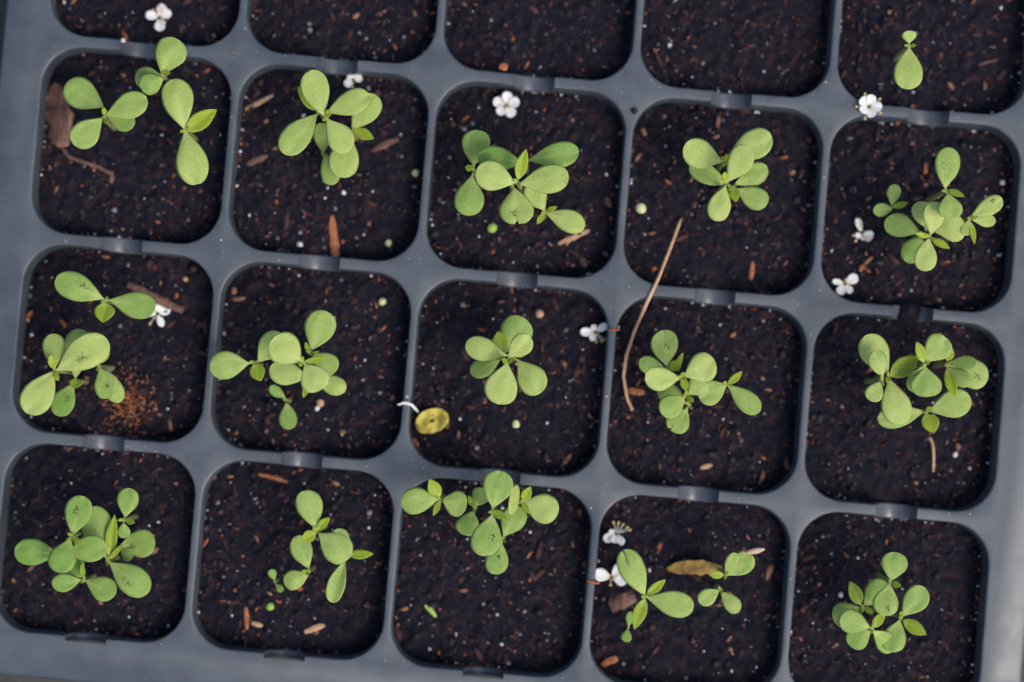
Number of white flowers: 10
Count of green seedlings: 68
